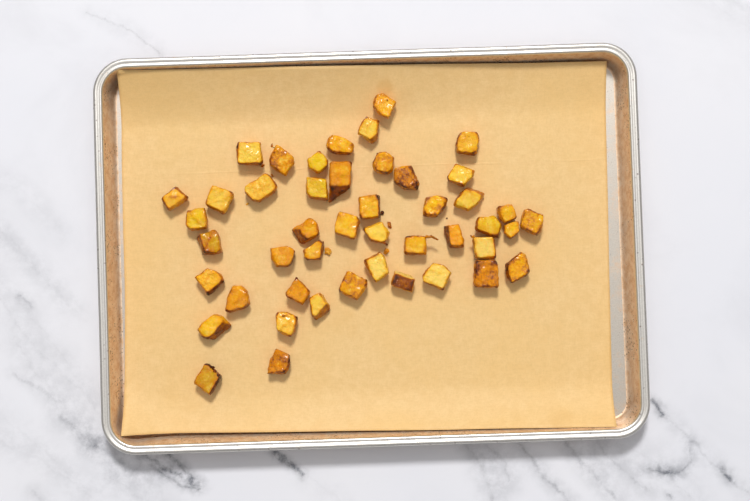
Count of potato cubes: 46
